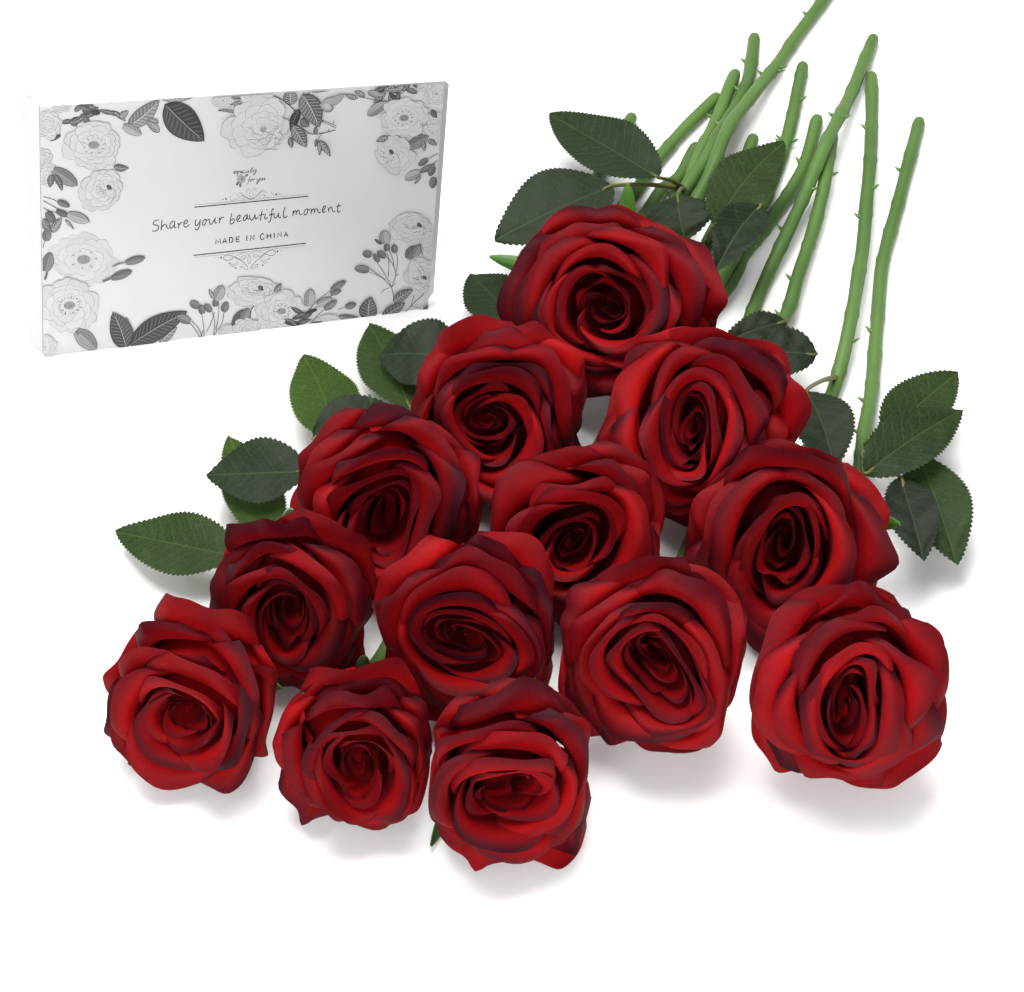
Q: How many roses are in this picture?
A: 13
